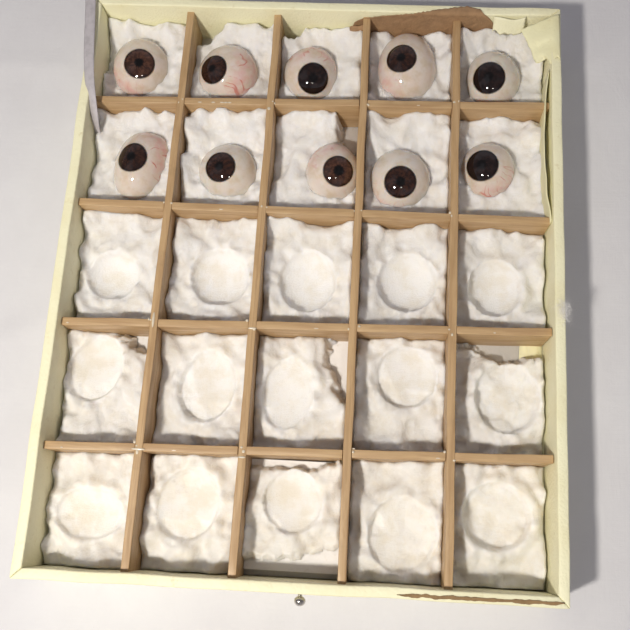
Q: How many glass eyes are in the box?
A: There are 10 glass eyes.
